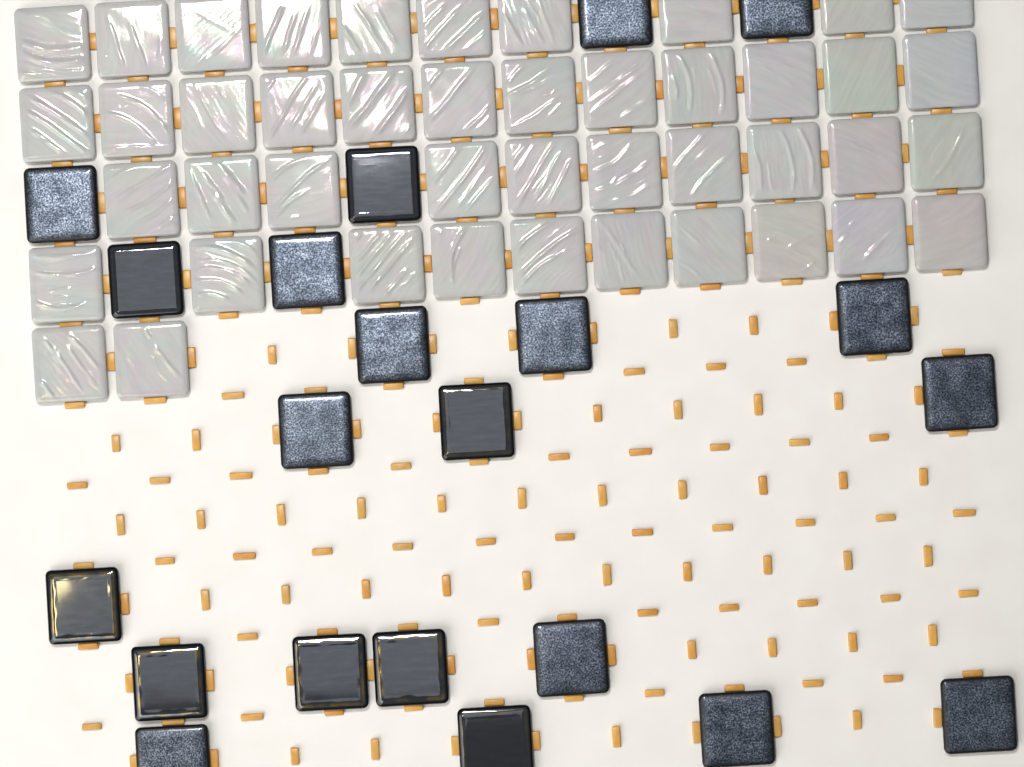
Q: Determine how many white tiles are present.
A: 44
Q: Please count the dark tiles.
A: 21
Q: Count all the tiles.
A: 65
